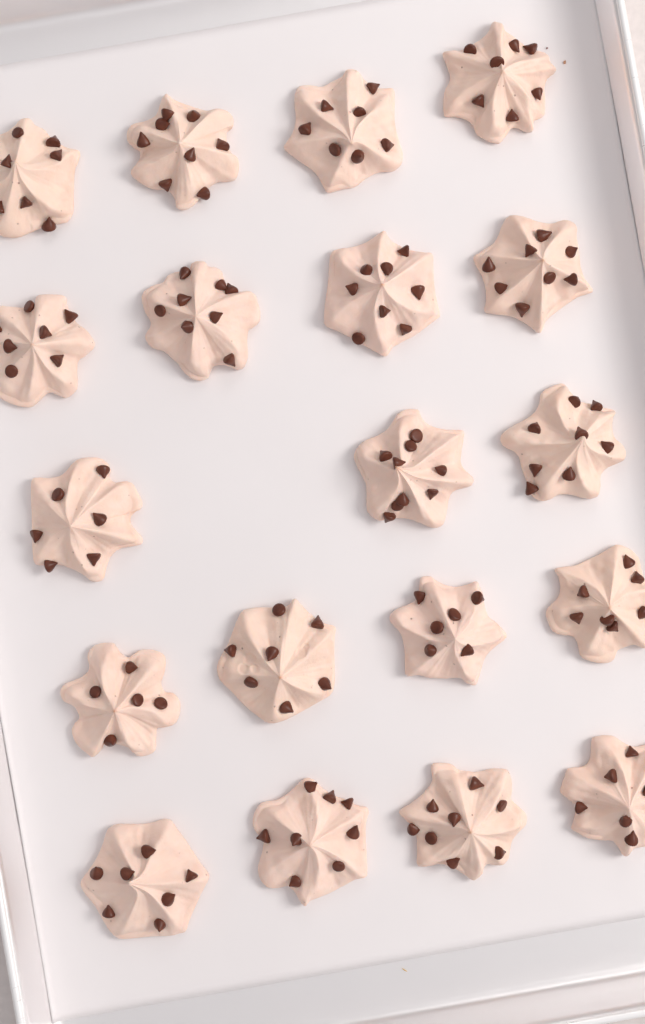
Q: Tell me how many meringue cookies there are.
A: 19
